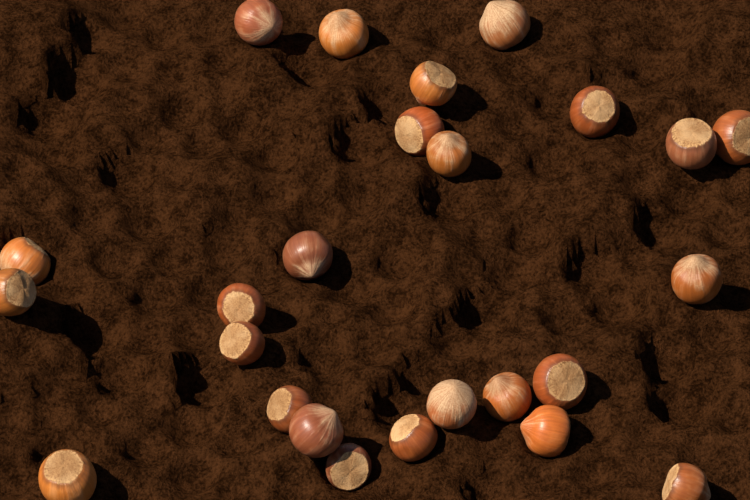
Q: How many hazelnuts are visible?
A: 25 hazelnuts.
